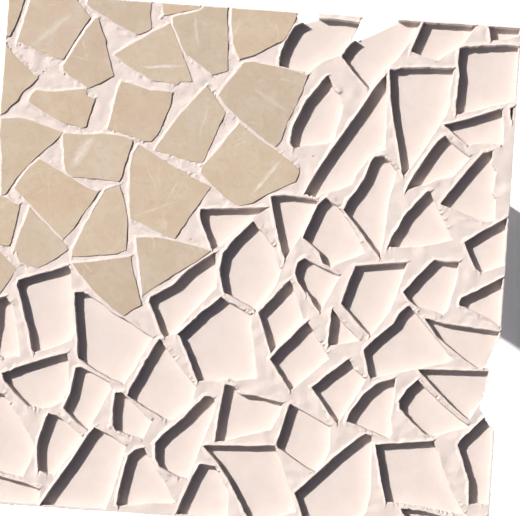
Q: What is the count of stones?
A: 24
